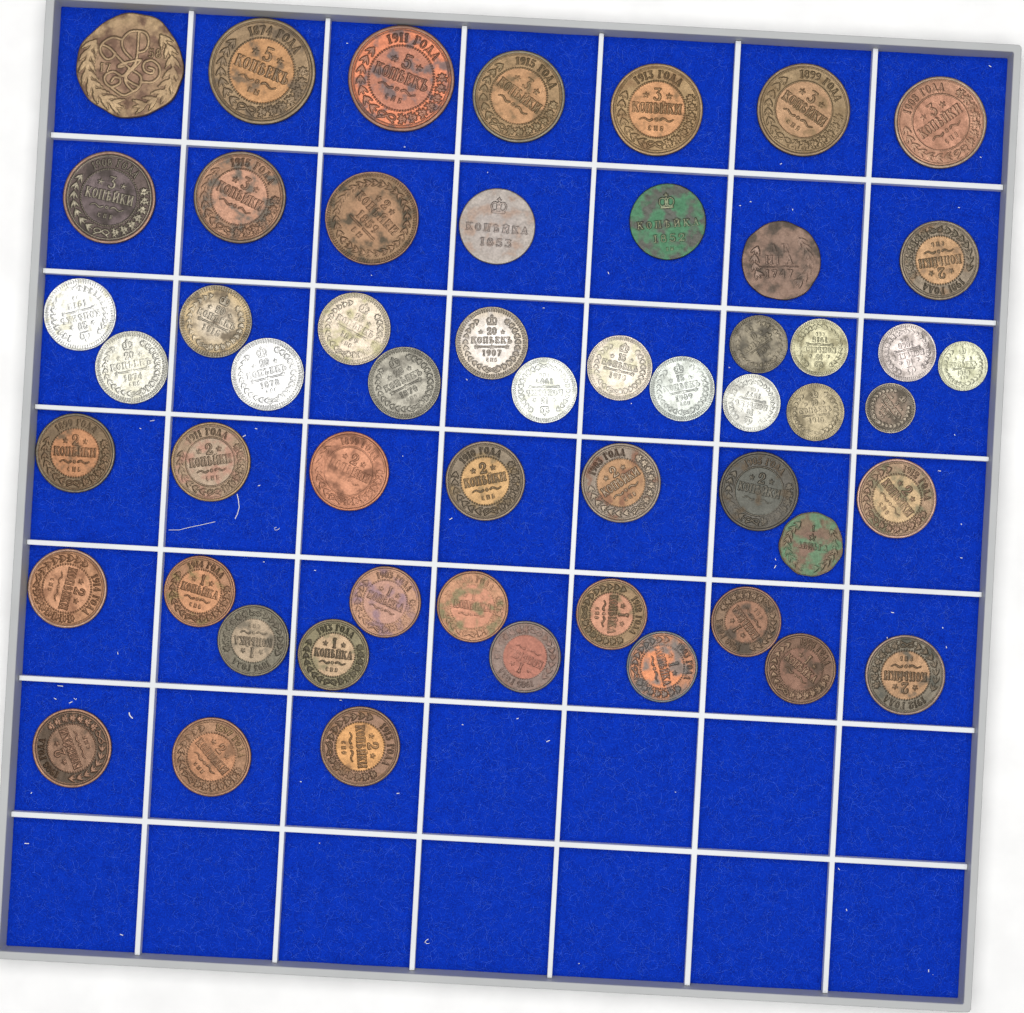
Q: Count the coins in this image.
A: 54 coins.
